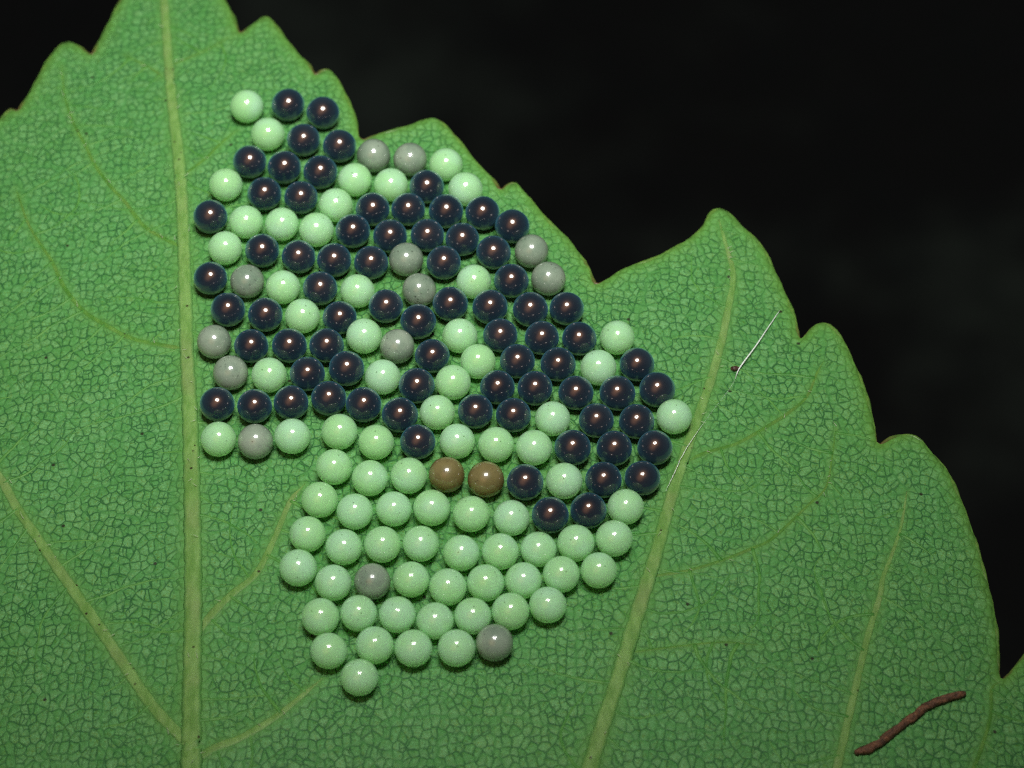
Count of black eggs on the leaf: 75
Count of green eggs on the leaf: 74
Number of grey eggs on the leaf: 13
